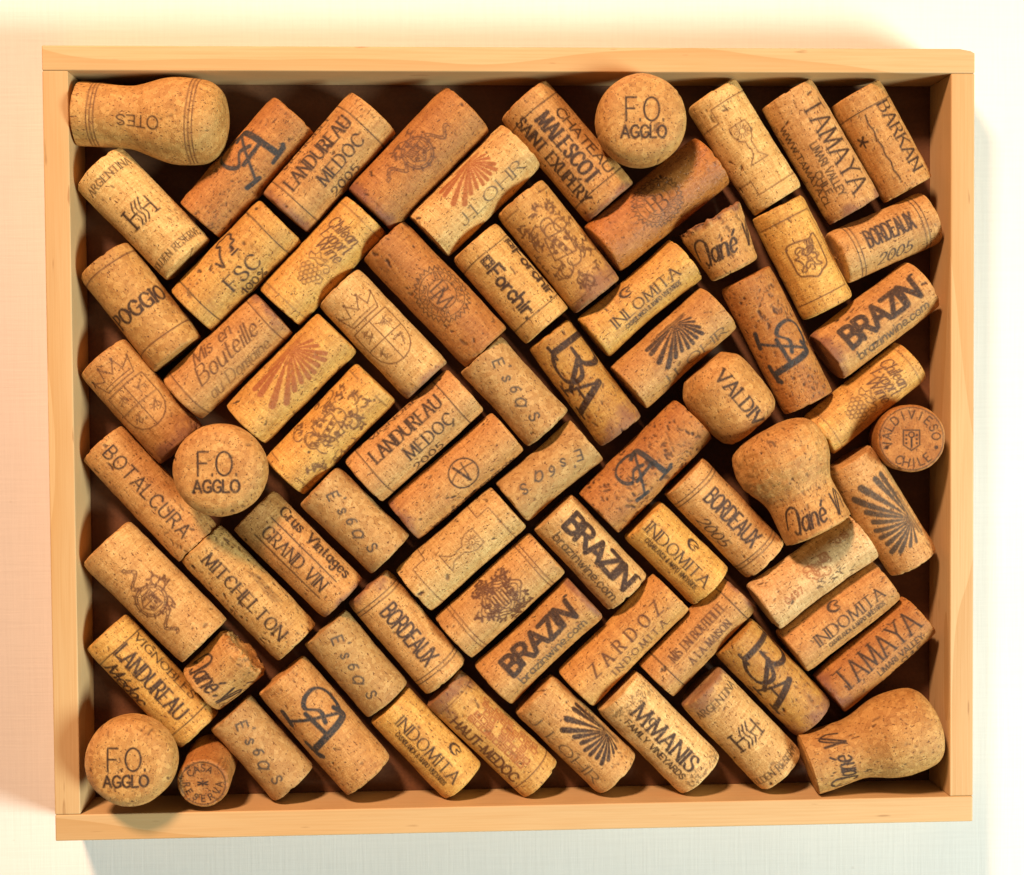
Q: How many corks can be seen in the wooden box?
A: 73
